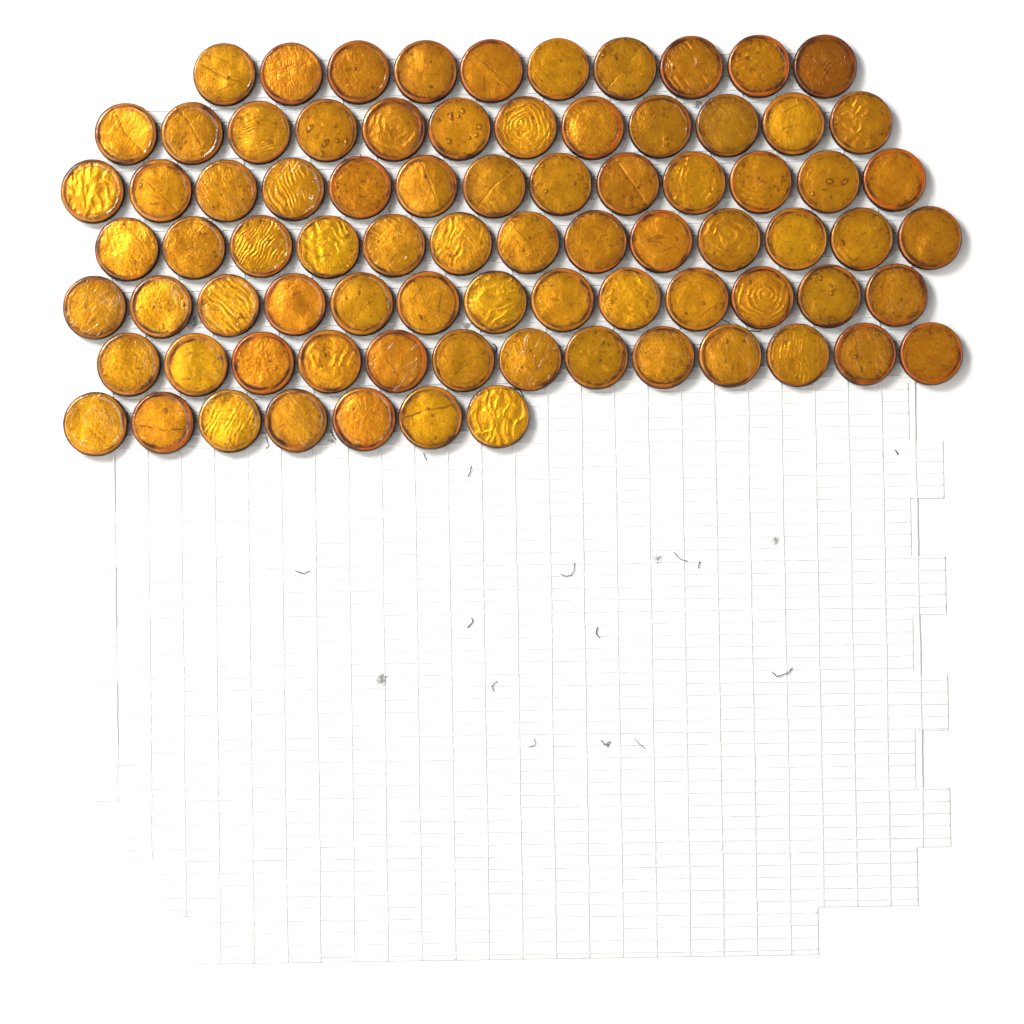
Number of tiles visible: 81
